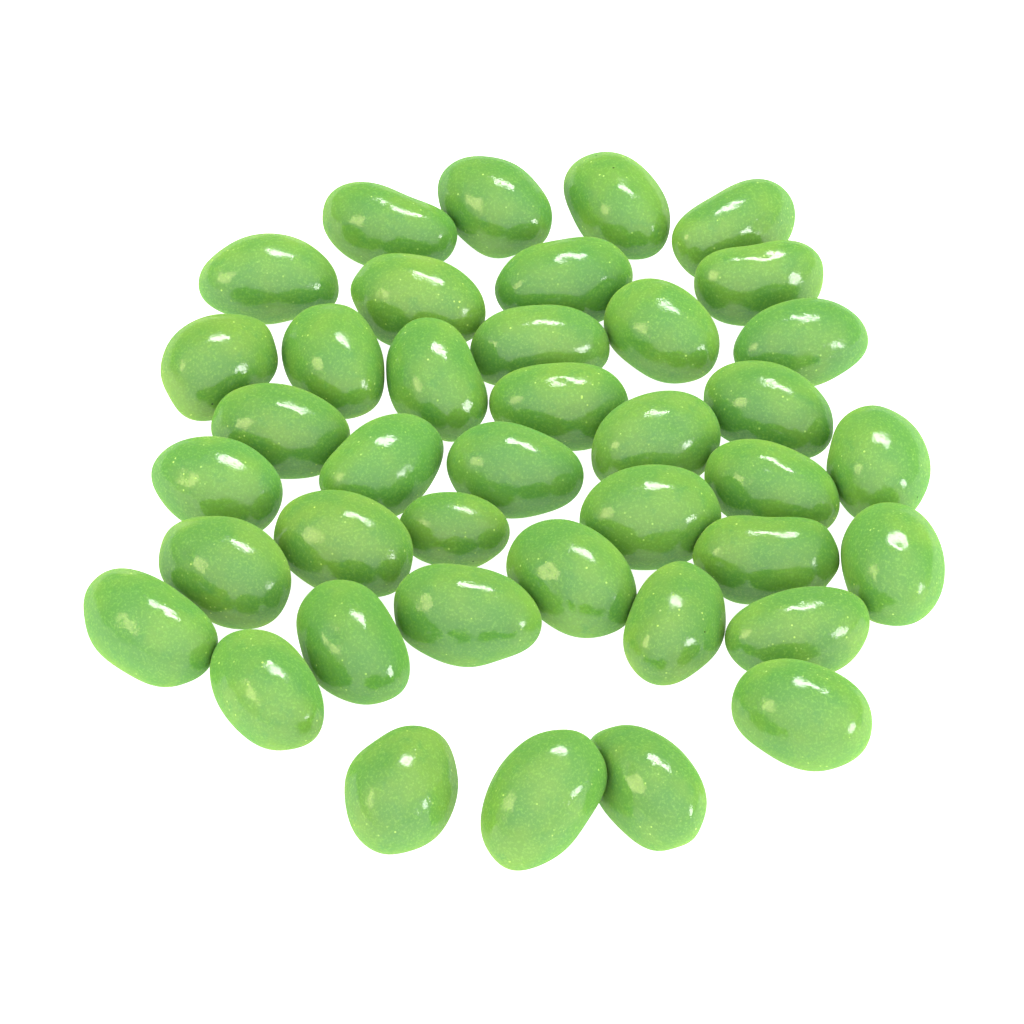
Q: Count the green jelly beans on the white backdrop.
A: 40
